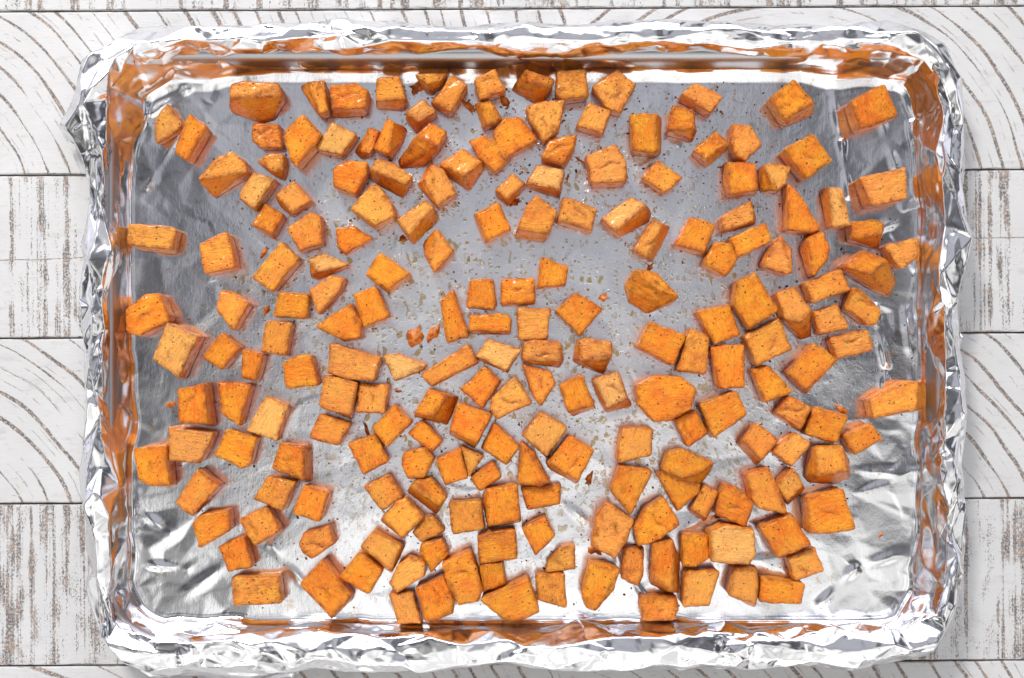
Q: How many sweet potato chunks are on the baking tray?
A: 200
